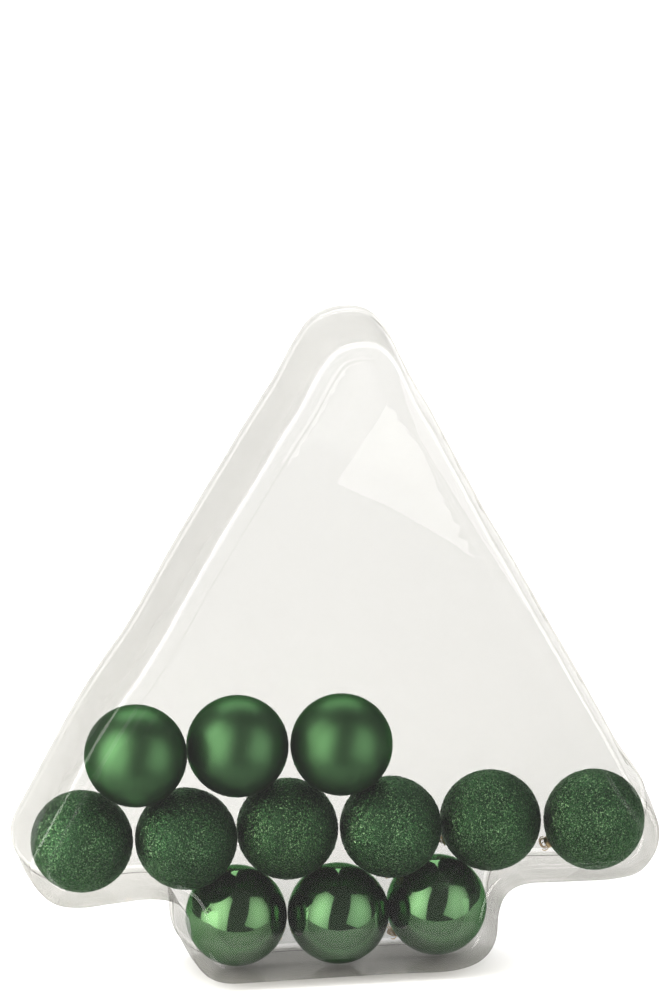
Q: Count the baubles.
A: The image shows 12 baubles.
